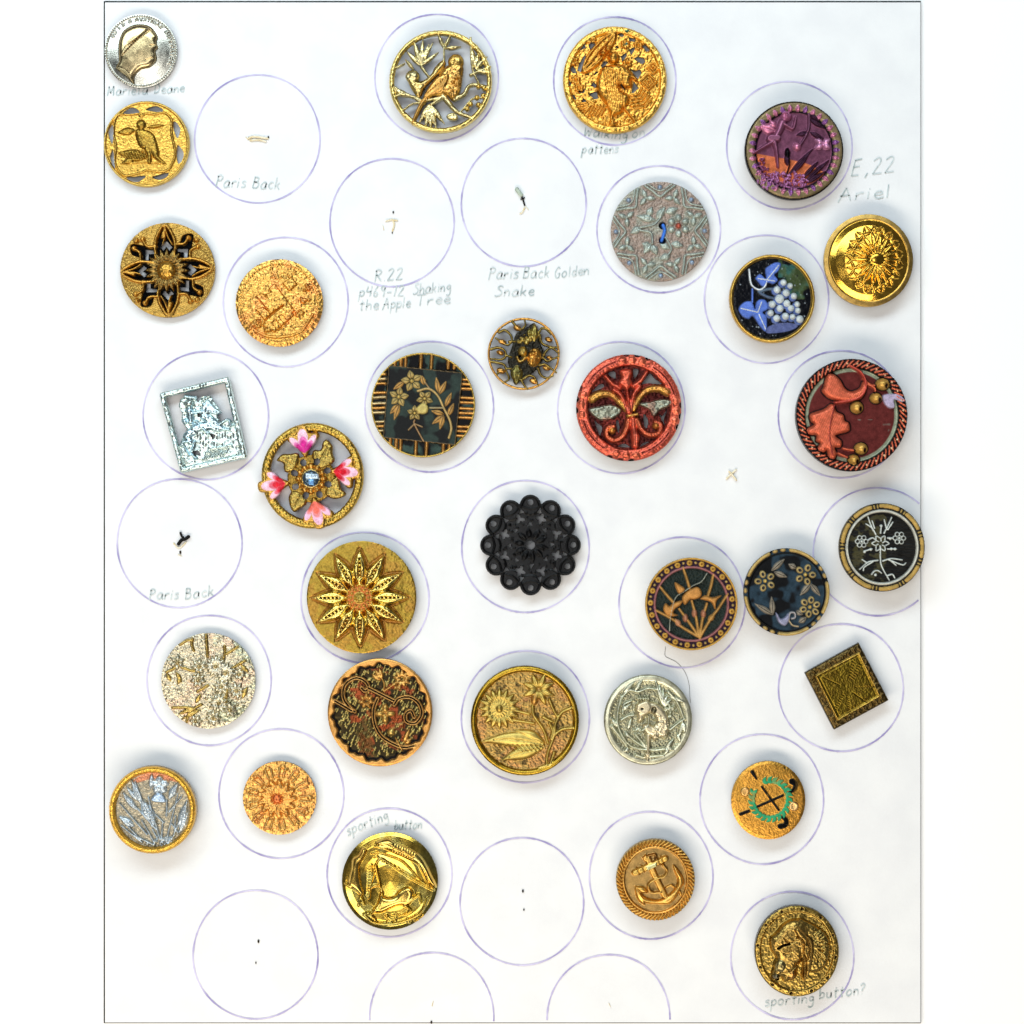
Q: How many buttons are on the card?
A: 32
